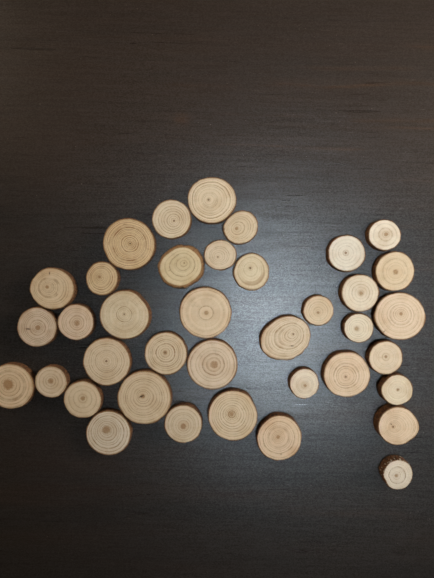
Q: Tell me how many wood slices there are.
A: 38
